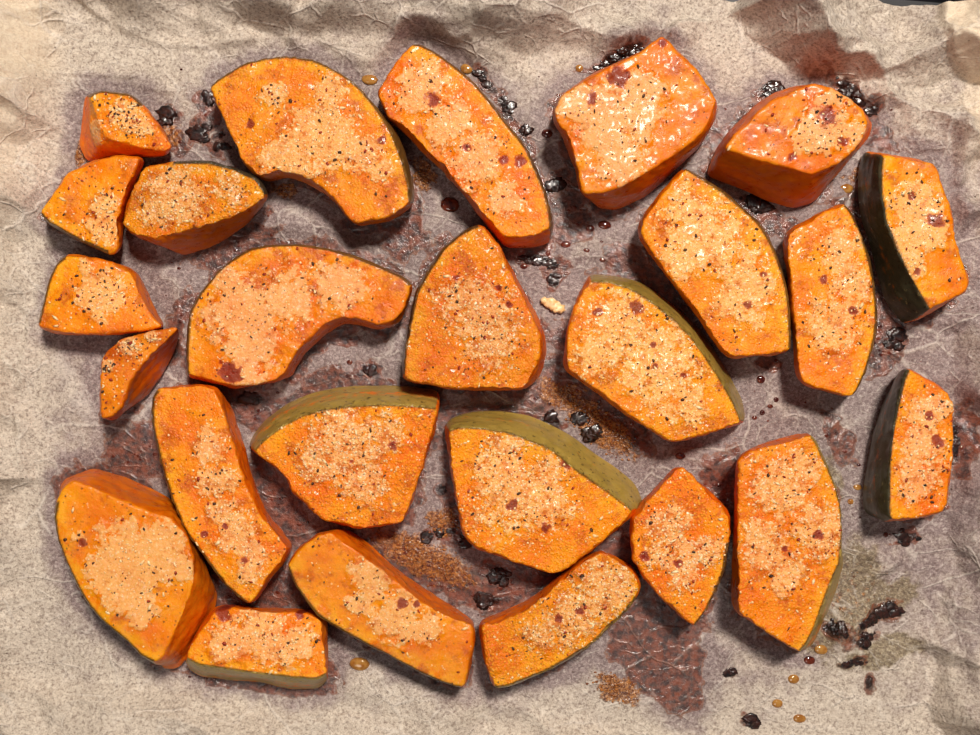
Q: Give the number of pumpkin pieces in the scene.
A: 25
